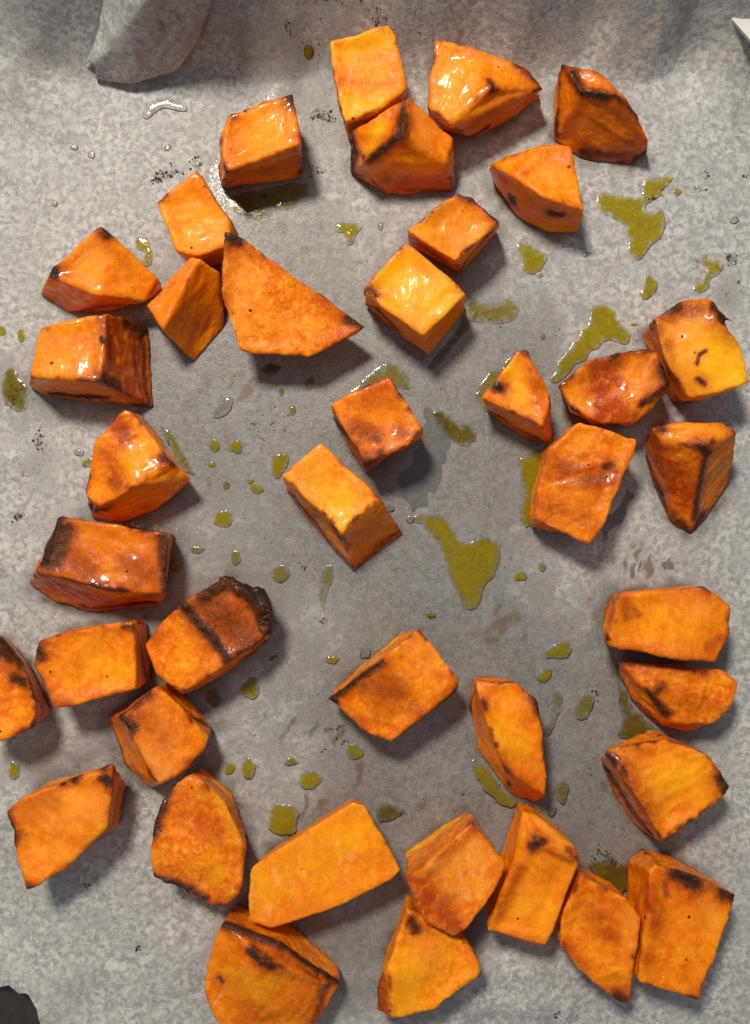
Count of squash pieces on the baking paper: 40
